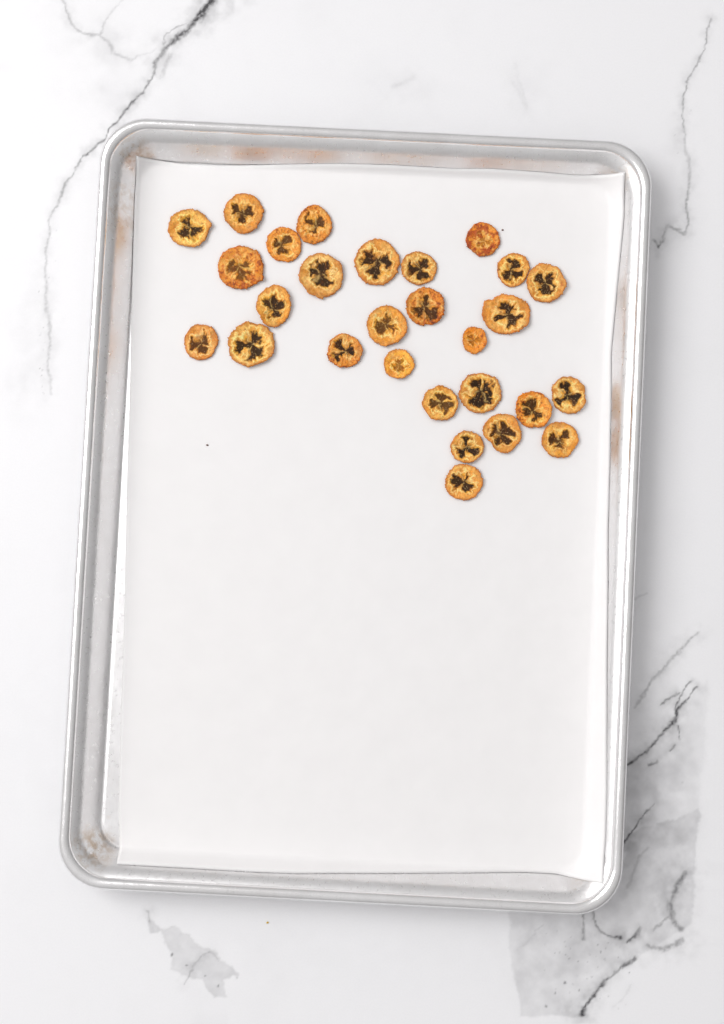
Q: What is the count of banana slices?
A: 28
